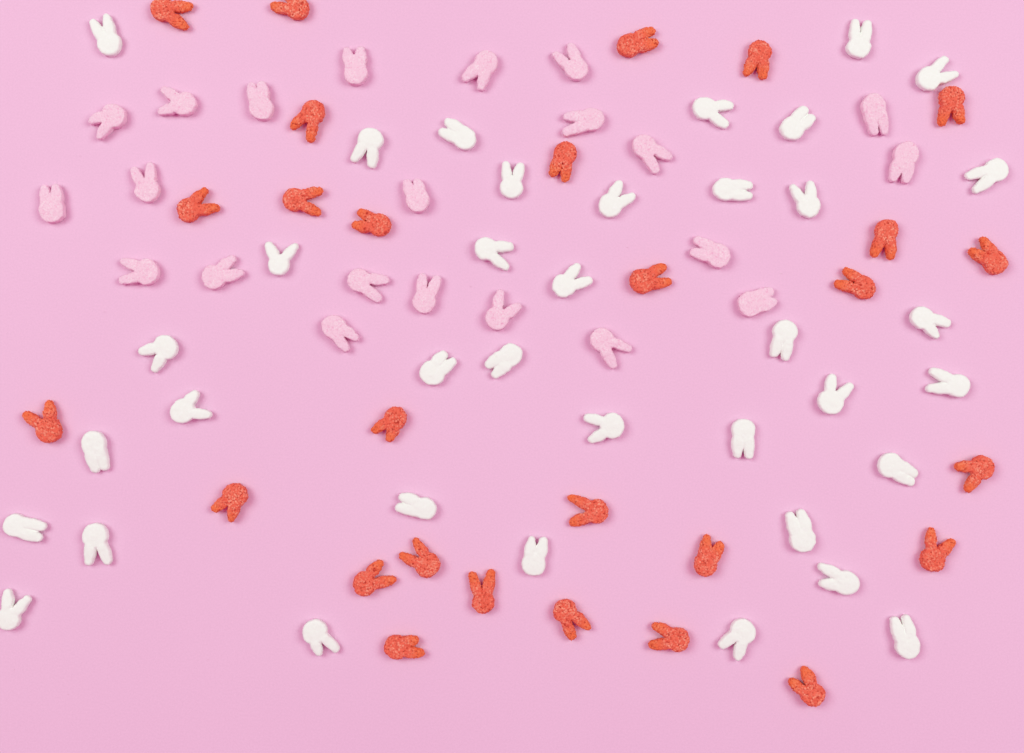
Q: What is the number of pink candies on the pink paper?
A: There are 22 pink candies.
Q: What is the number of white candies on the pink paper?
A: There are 37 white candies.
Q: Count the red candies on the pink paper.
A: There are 28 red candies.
